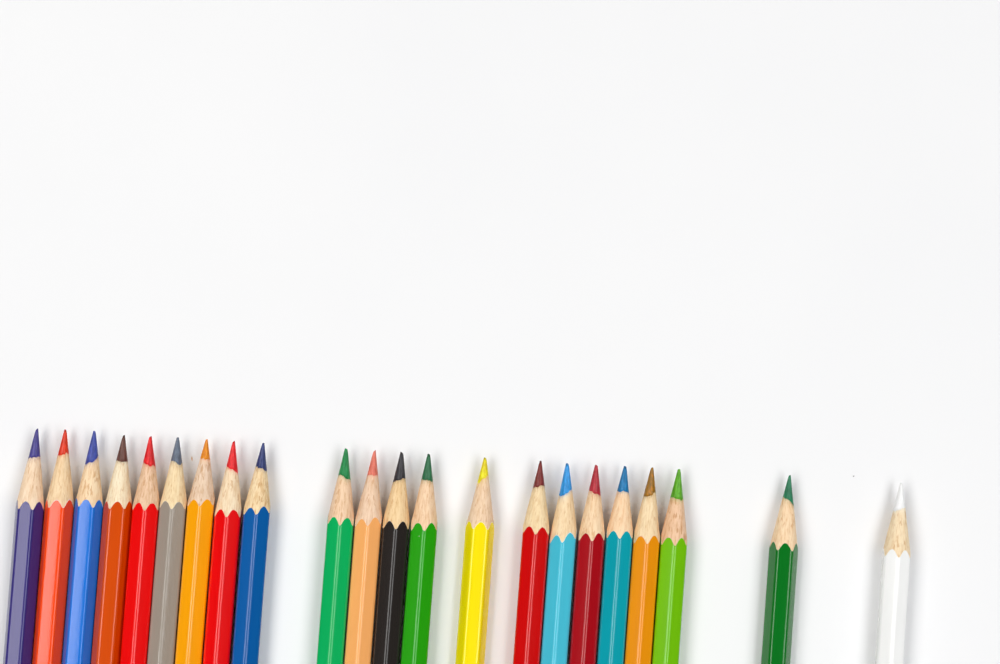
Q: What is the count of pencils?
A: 22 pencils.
